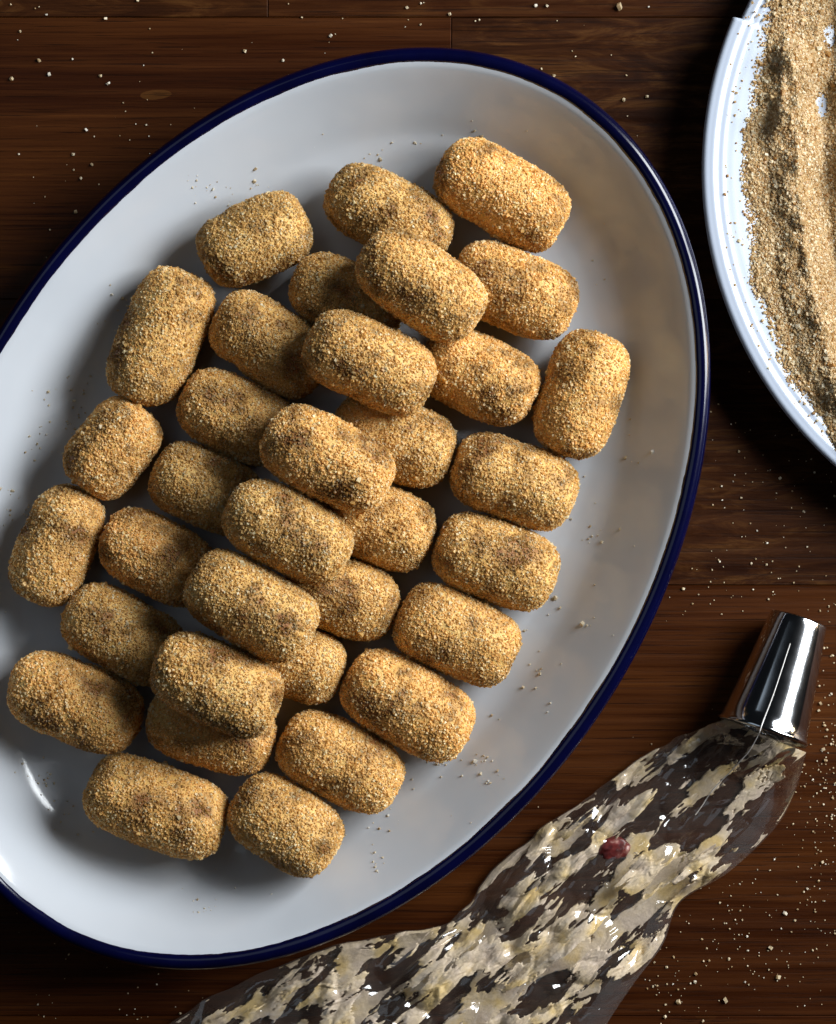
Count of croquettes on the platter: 34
